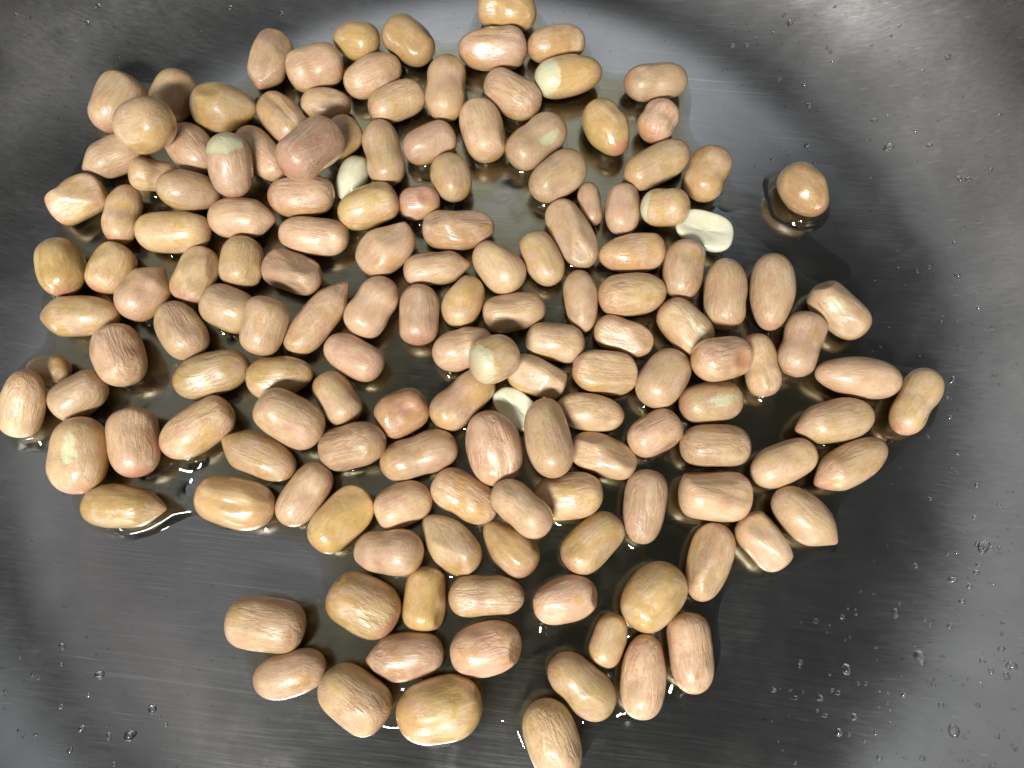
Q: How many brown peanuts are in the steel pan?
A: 150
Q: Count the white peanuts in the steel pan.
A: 3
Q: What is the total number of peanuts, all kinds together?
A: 153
